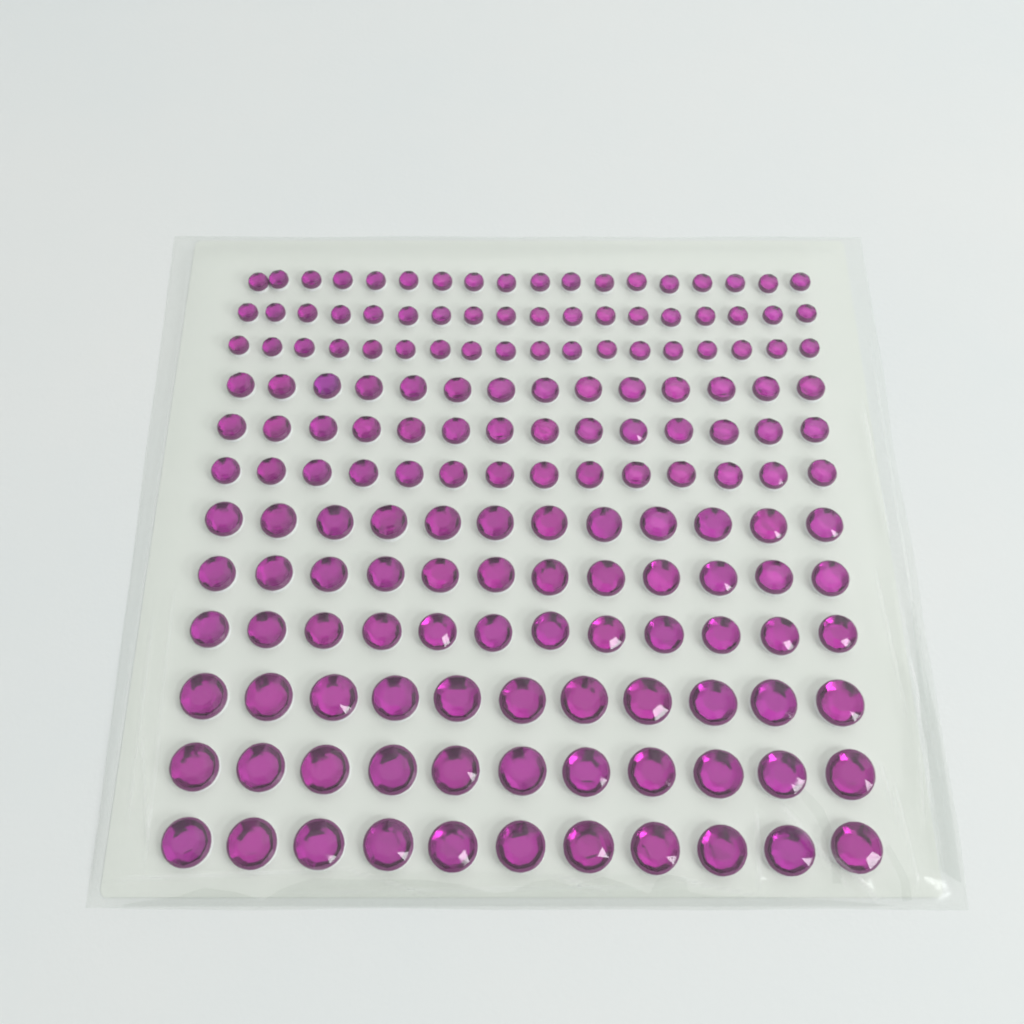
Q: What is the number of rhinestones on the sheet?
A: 165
